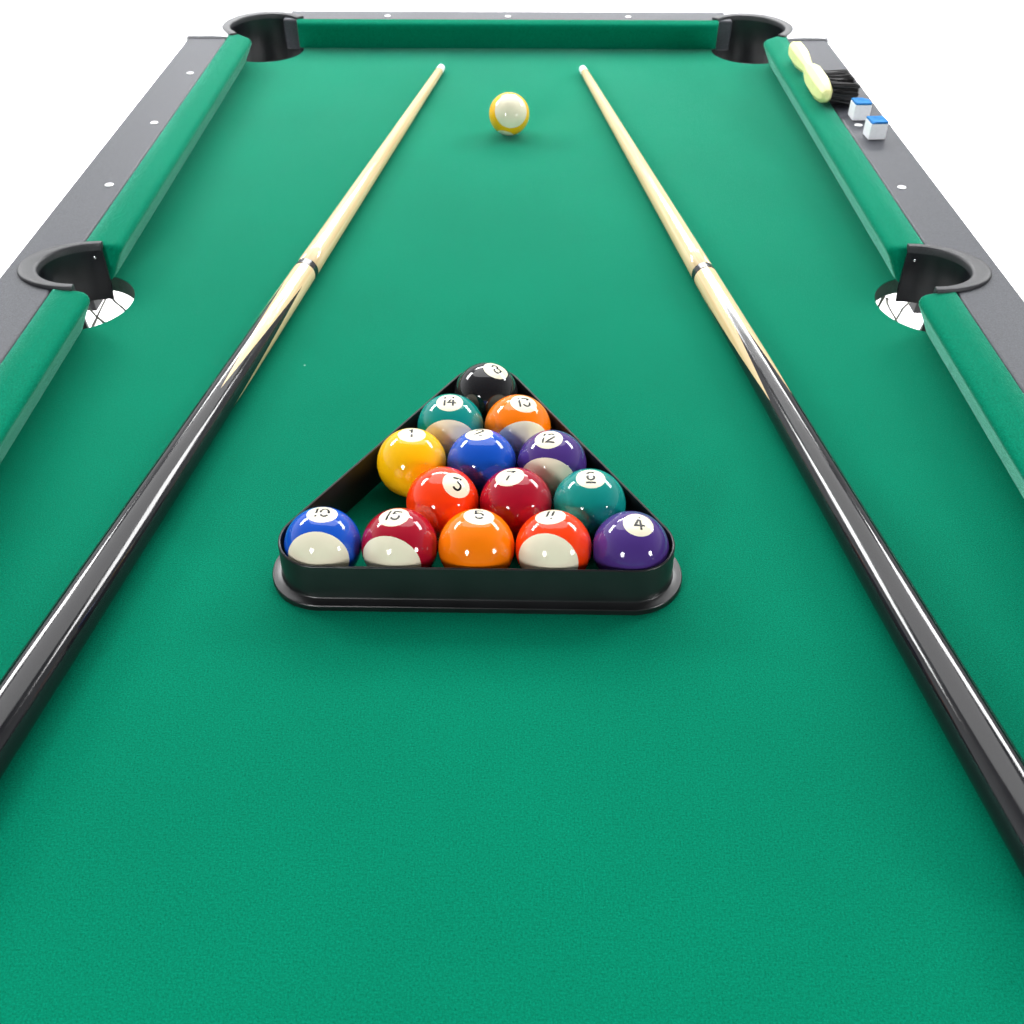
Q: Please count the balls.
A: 15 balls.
